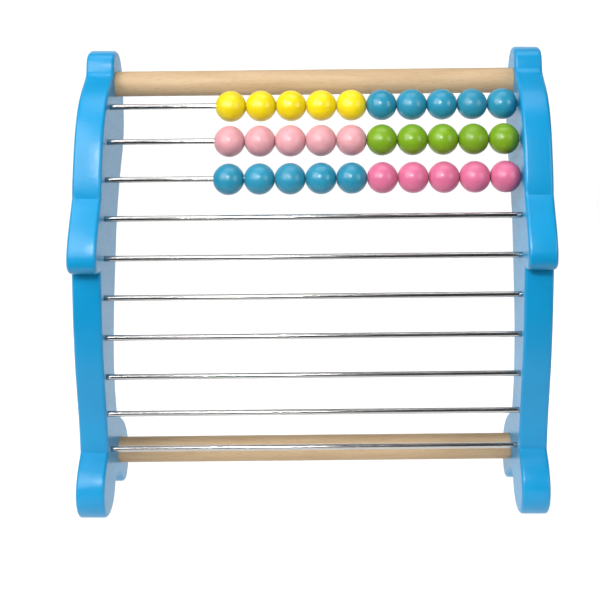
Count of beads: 30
